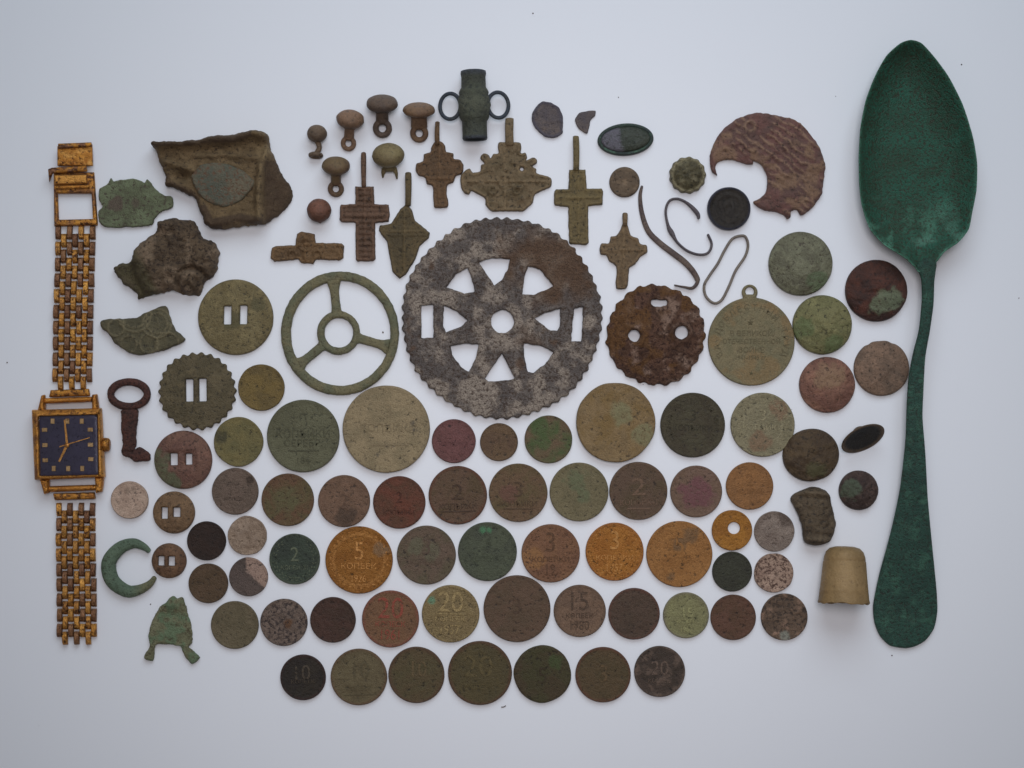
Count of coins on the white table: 54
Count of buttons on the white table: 16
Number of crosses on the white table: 7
